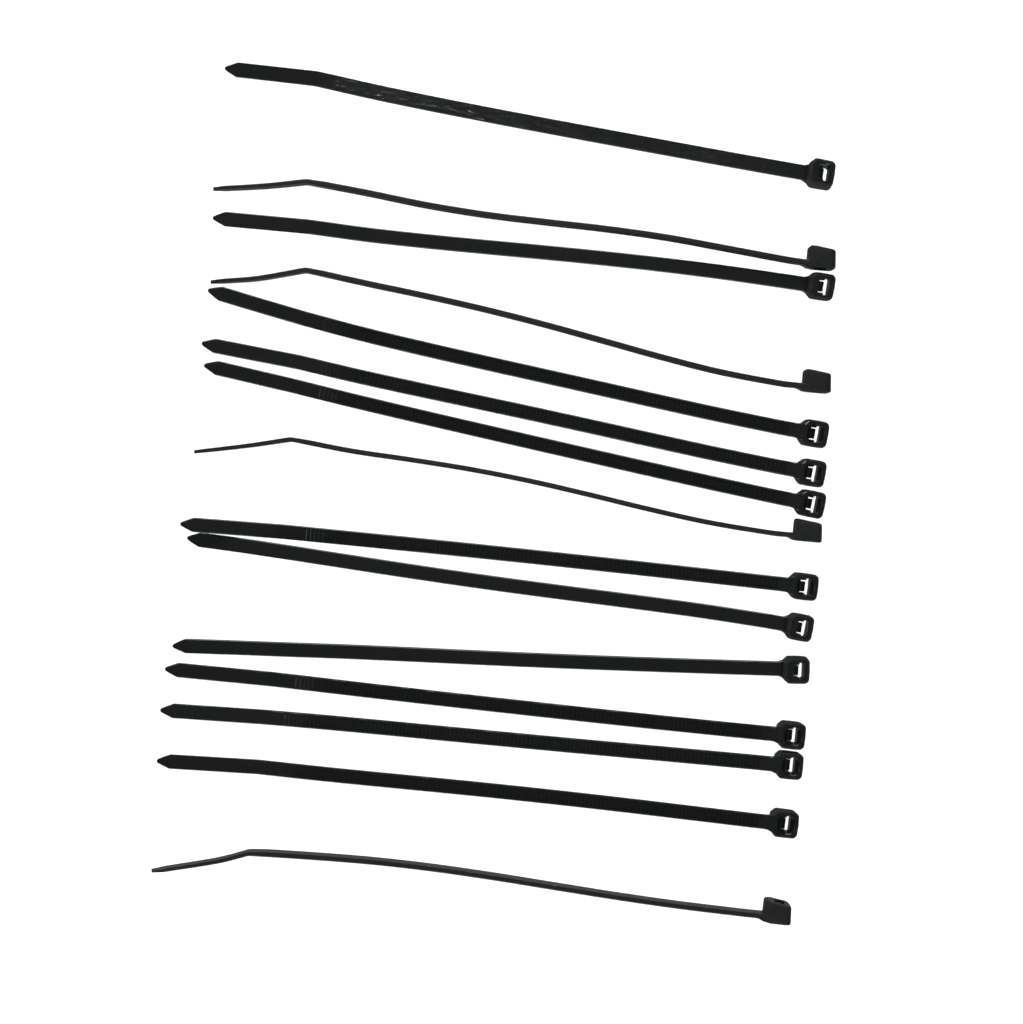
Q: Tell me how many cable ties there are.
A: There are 15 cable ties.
